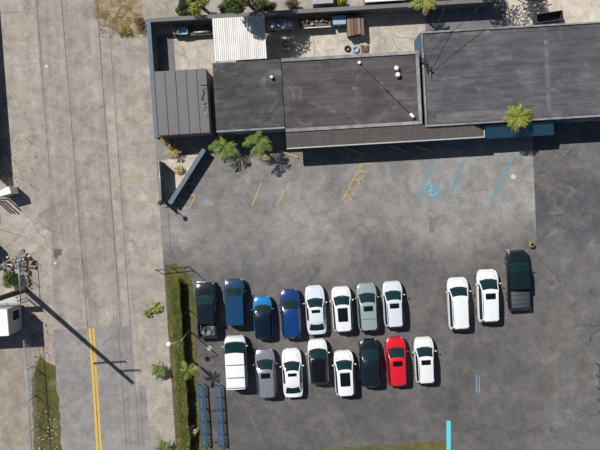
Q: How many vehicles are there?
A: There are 19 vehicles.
